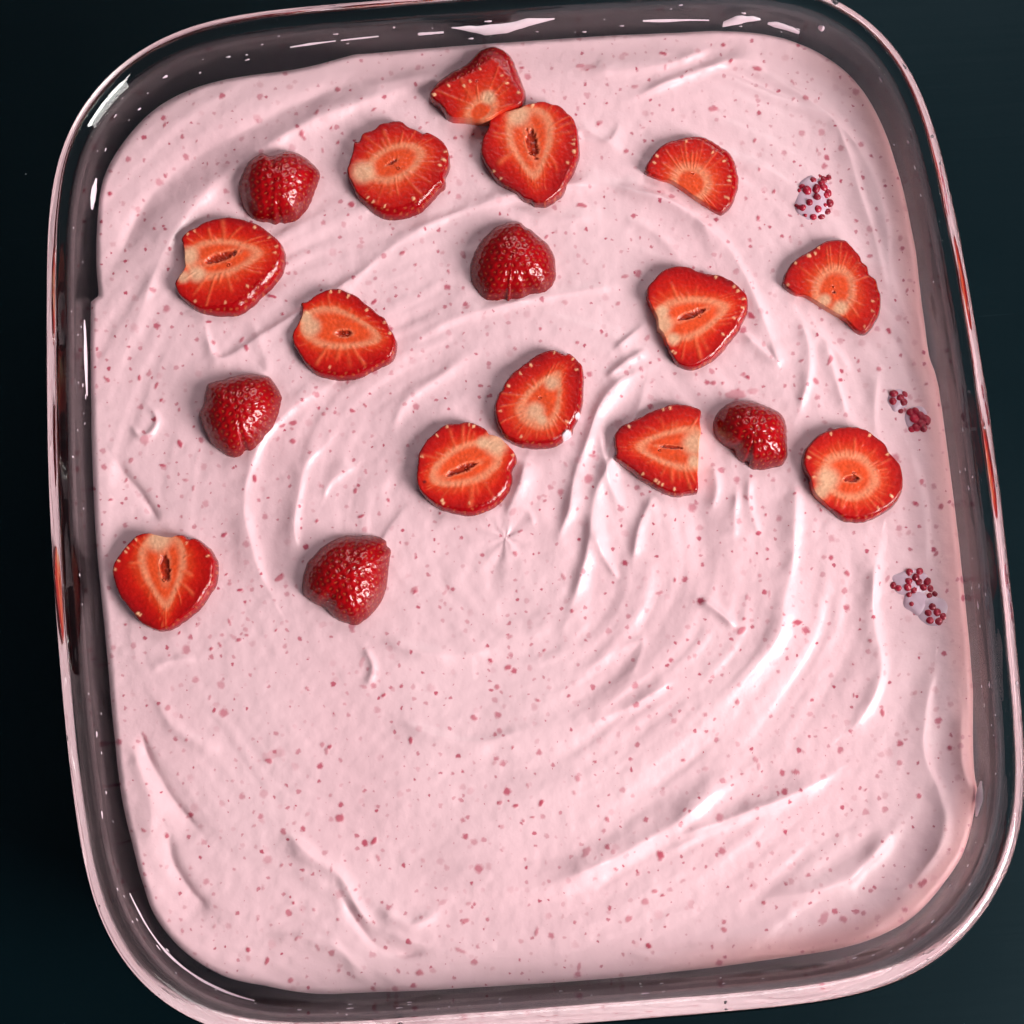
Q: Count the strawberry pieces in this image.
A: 18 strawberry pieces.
